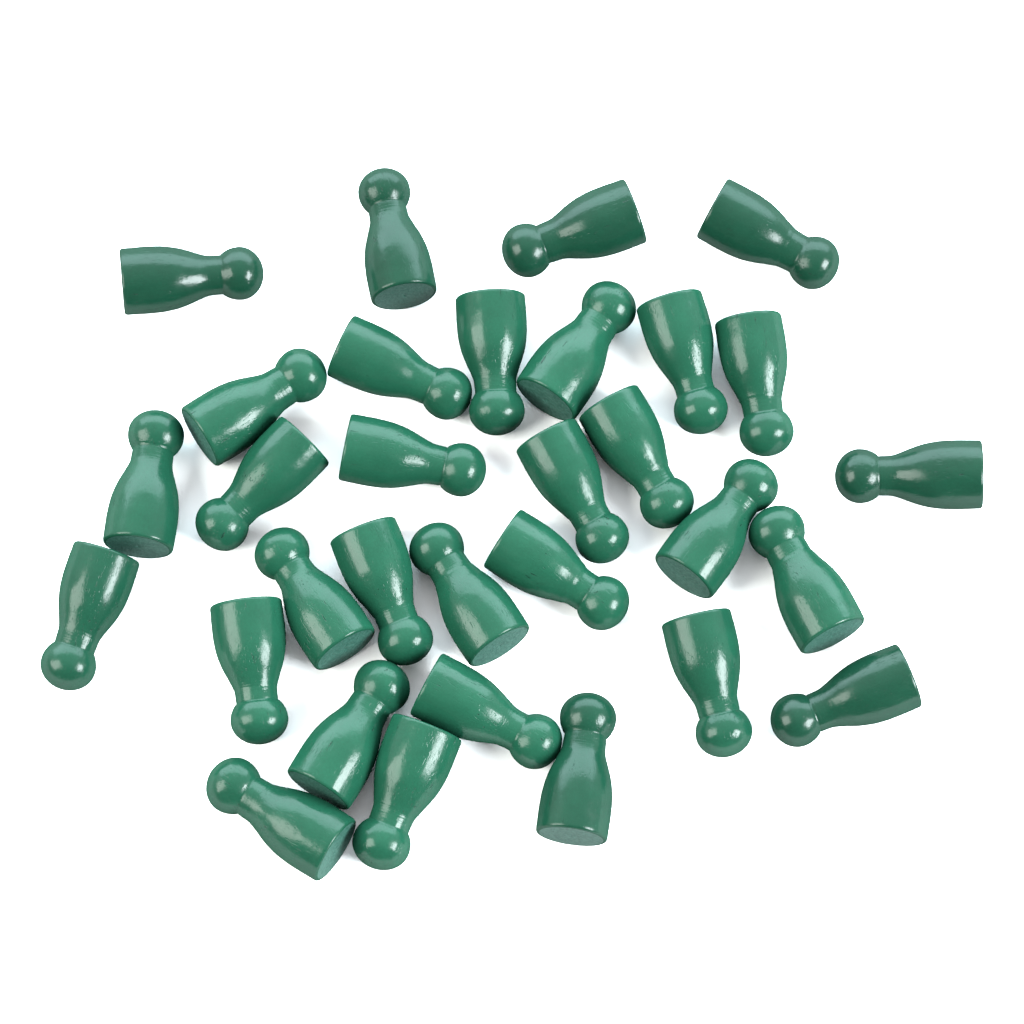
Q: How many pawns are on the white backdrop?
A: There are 31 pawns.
